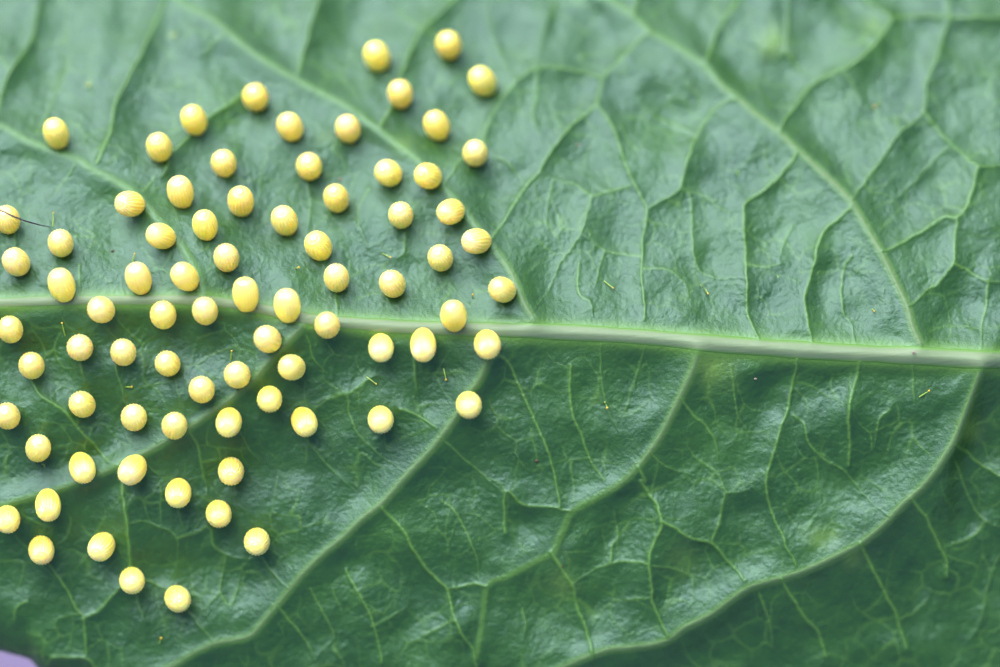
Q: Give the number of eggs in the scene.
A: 79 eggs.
